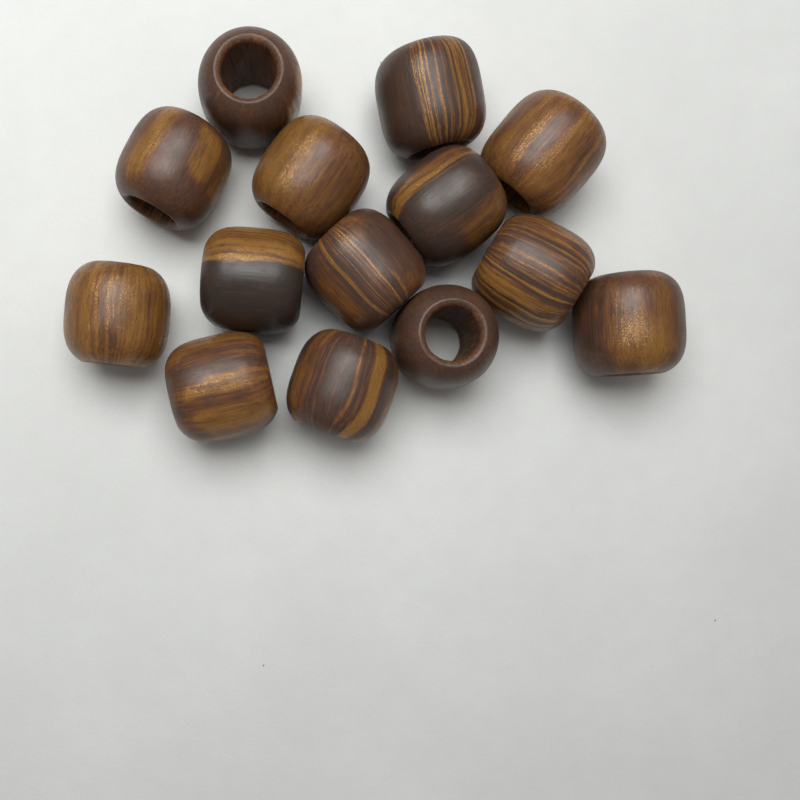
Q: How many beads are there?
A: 14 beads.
